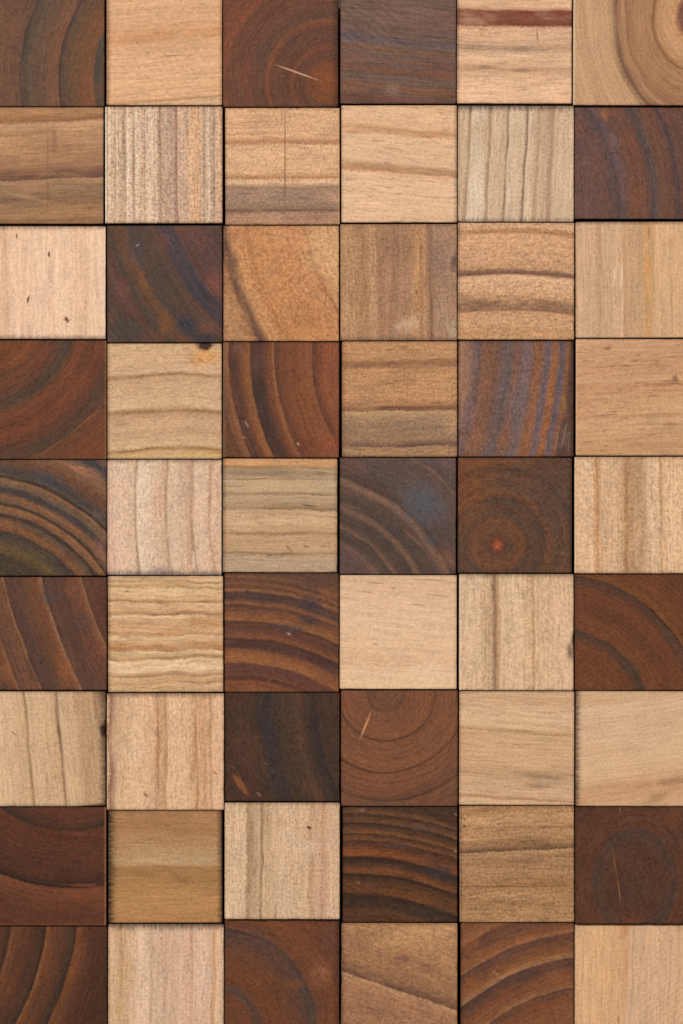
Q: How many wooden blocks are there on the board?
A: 54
